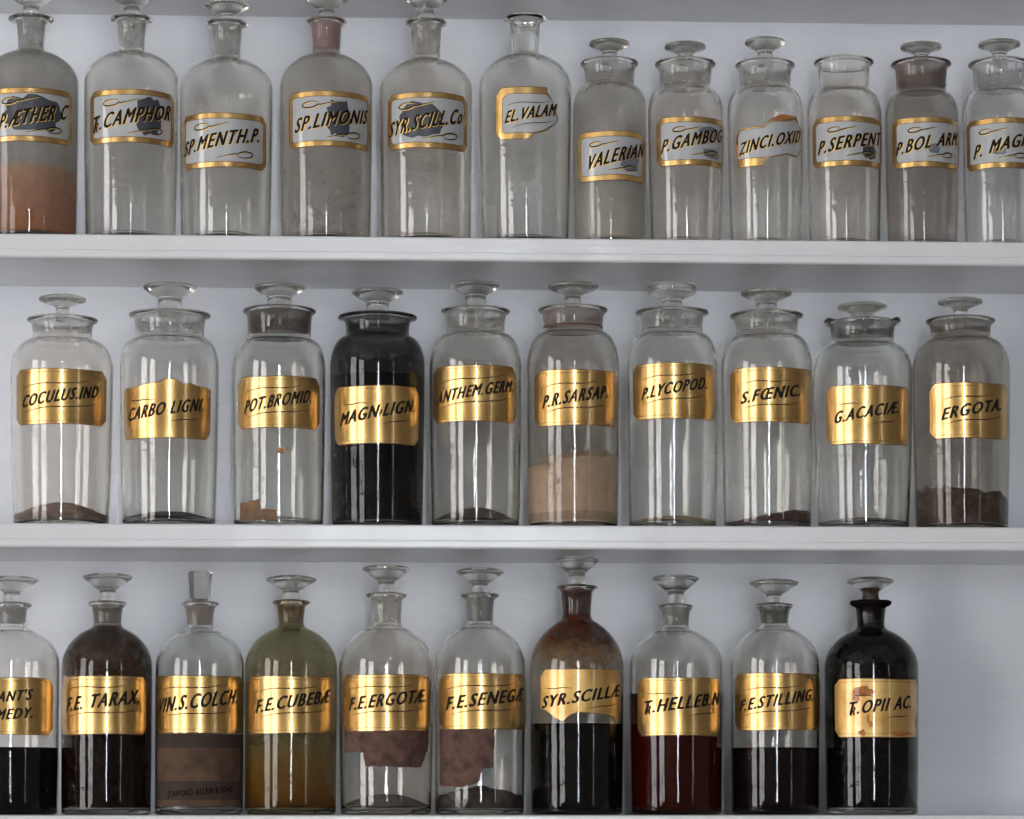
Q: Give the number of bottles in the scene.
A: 32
